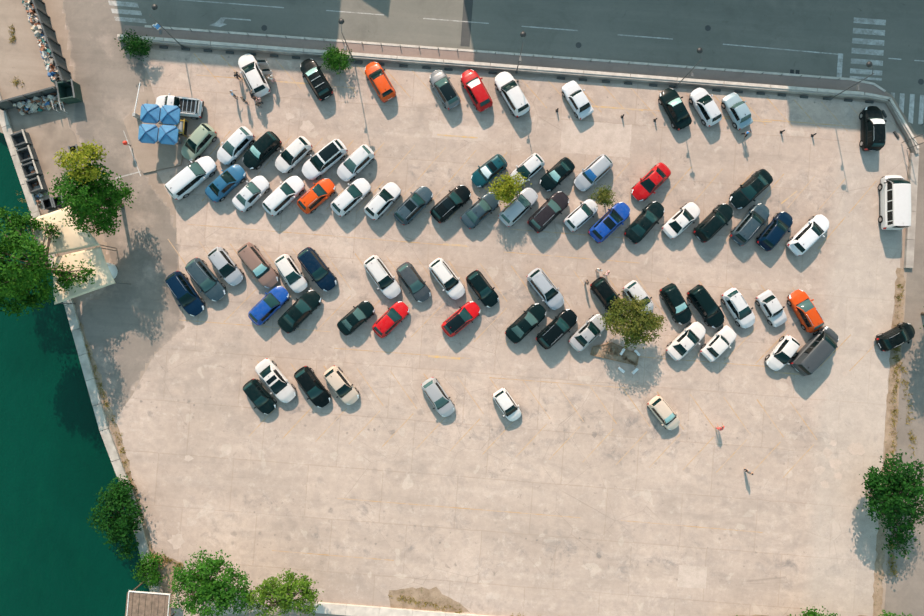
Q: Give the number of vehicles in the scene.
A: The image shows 83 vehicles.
